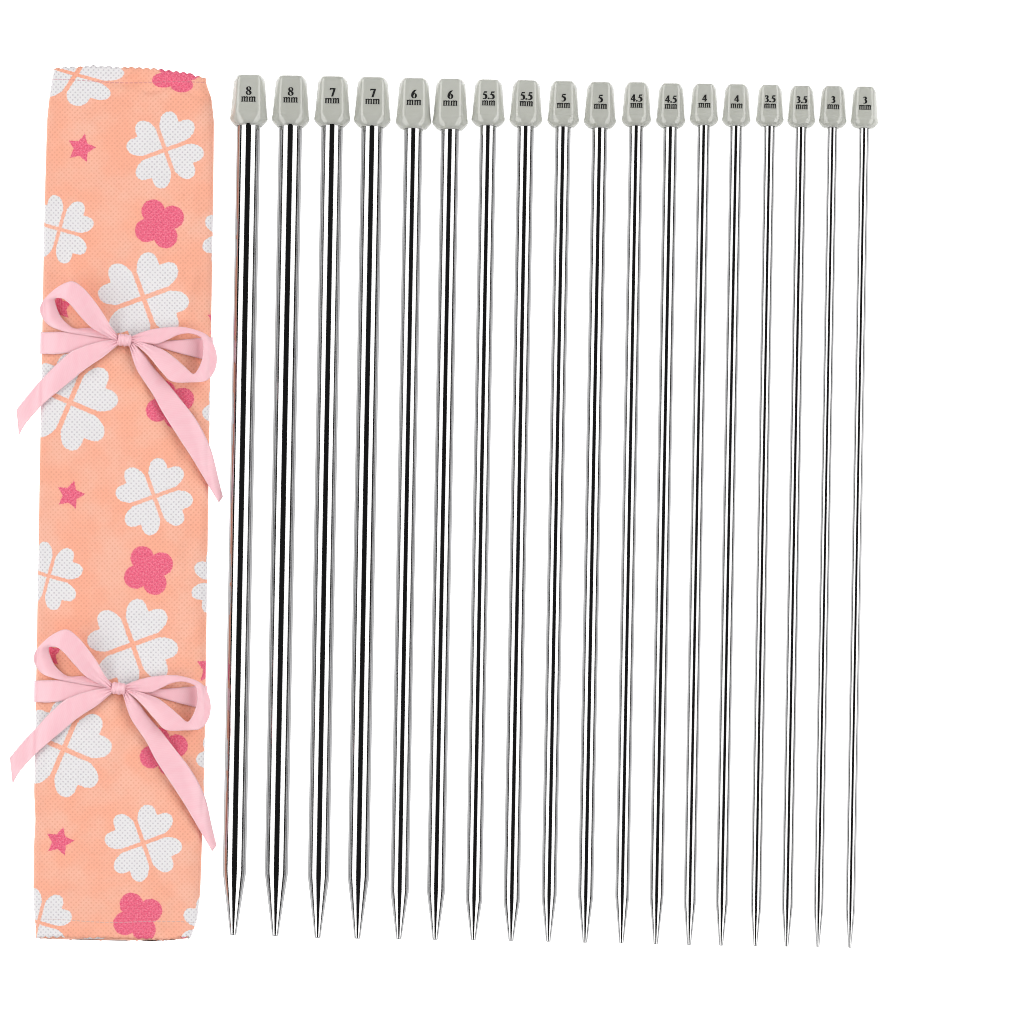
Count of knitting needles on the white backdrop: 18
